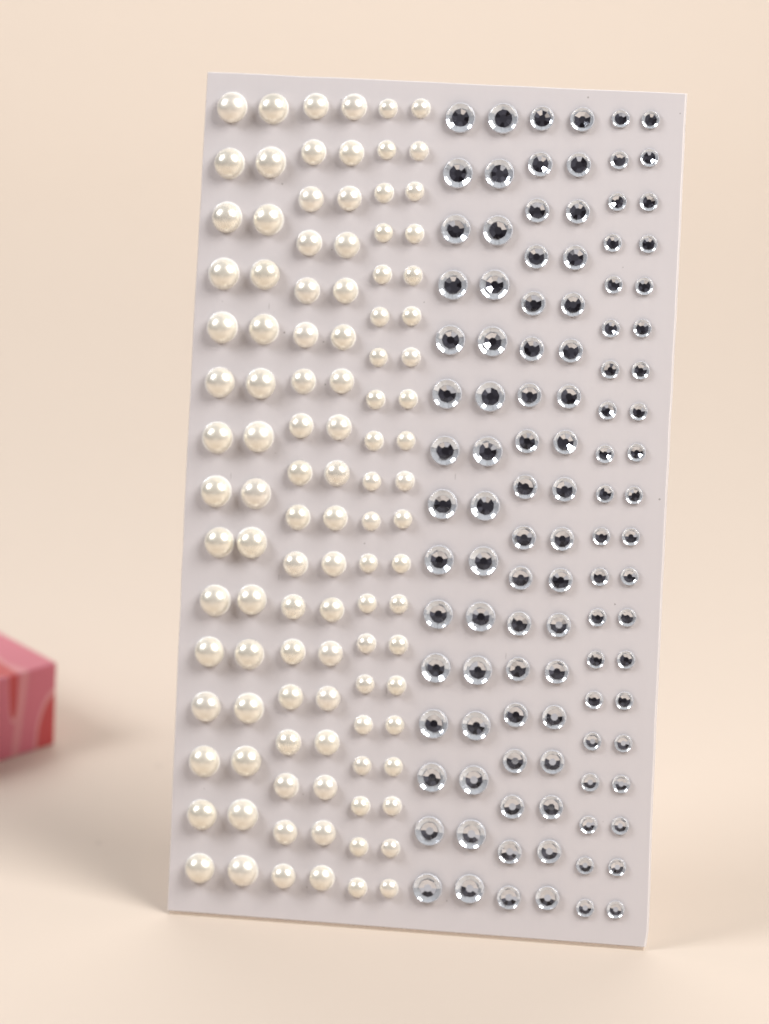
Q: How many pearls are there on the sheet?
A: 106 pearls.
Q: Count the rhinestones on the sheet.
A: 106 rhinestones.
